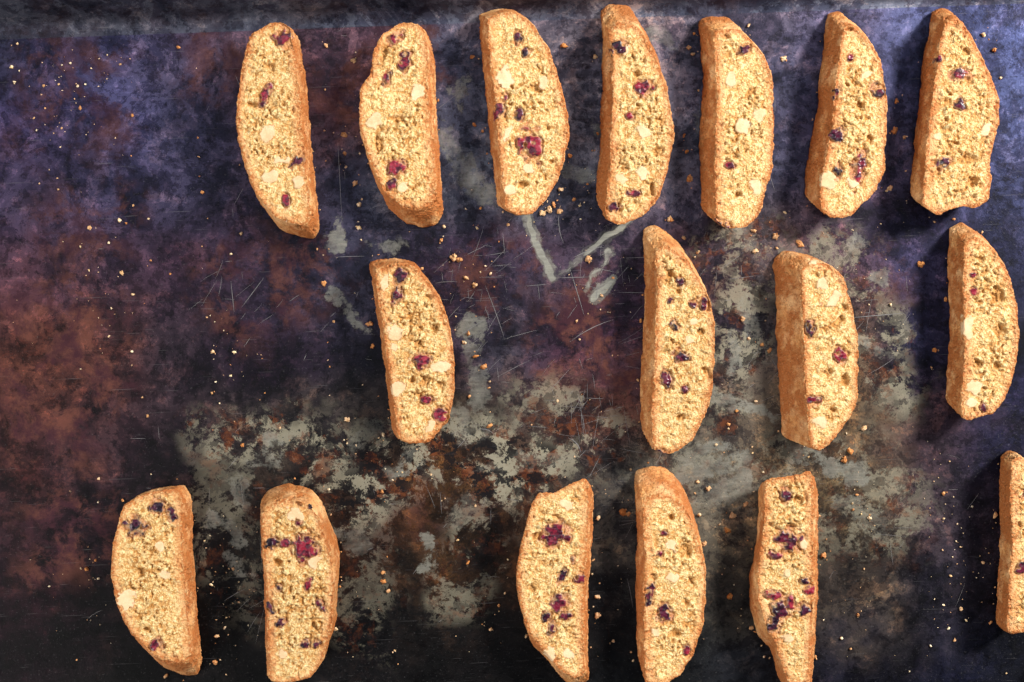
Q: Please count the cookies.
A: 17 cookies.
